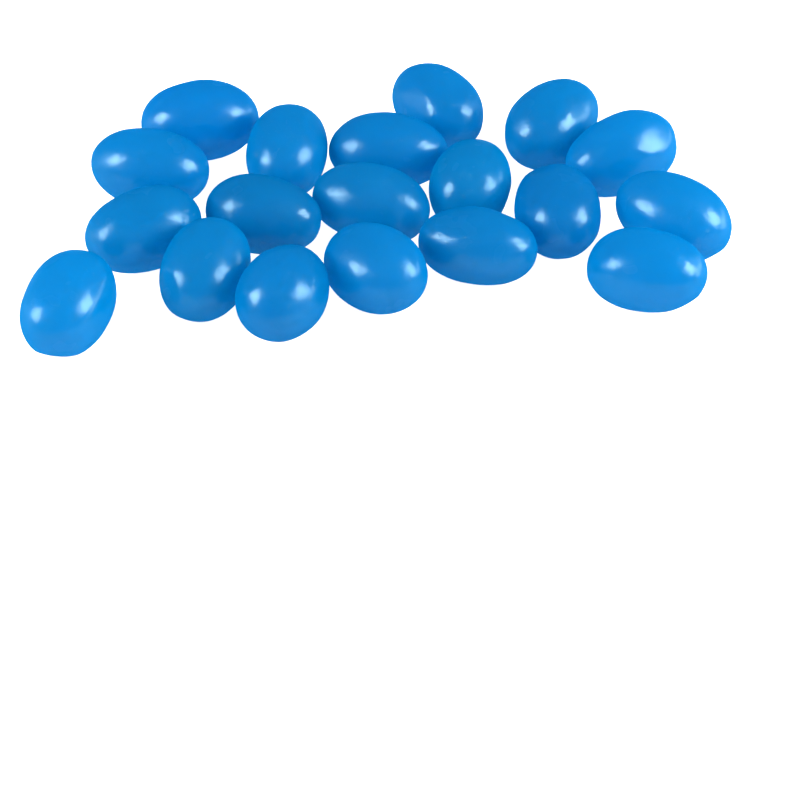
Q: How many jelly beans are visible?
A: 19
